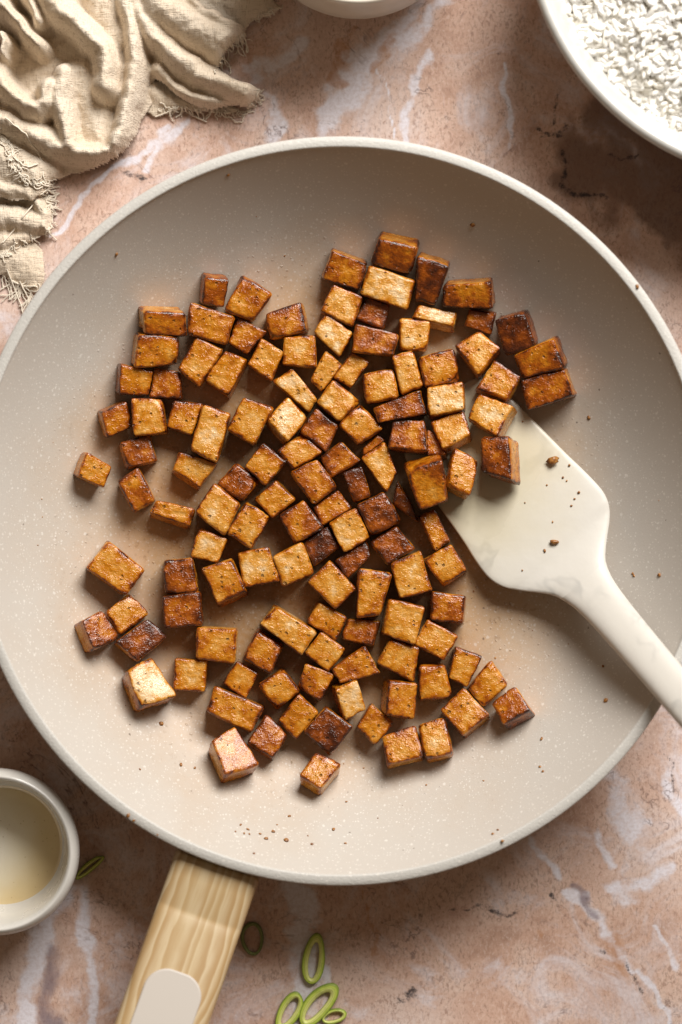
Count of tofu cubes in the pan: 125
